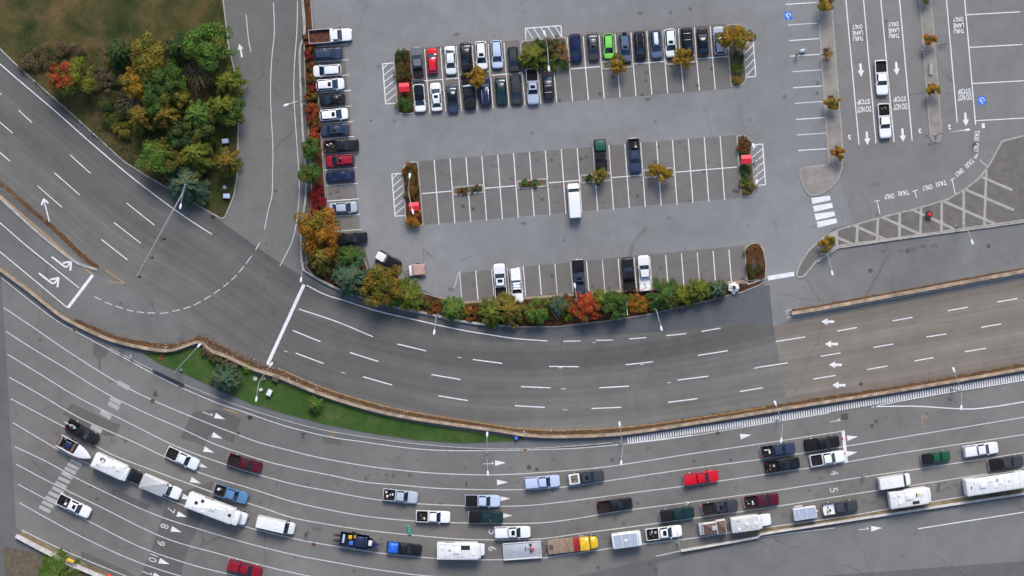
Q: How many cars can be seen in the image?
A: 33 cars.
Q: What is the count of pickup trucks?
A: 42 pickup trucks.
